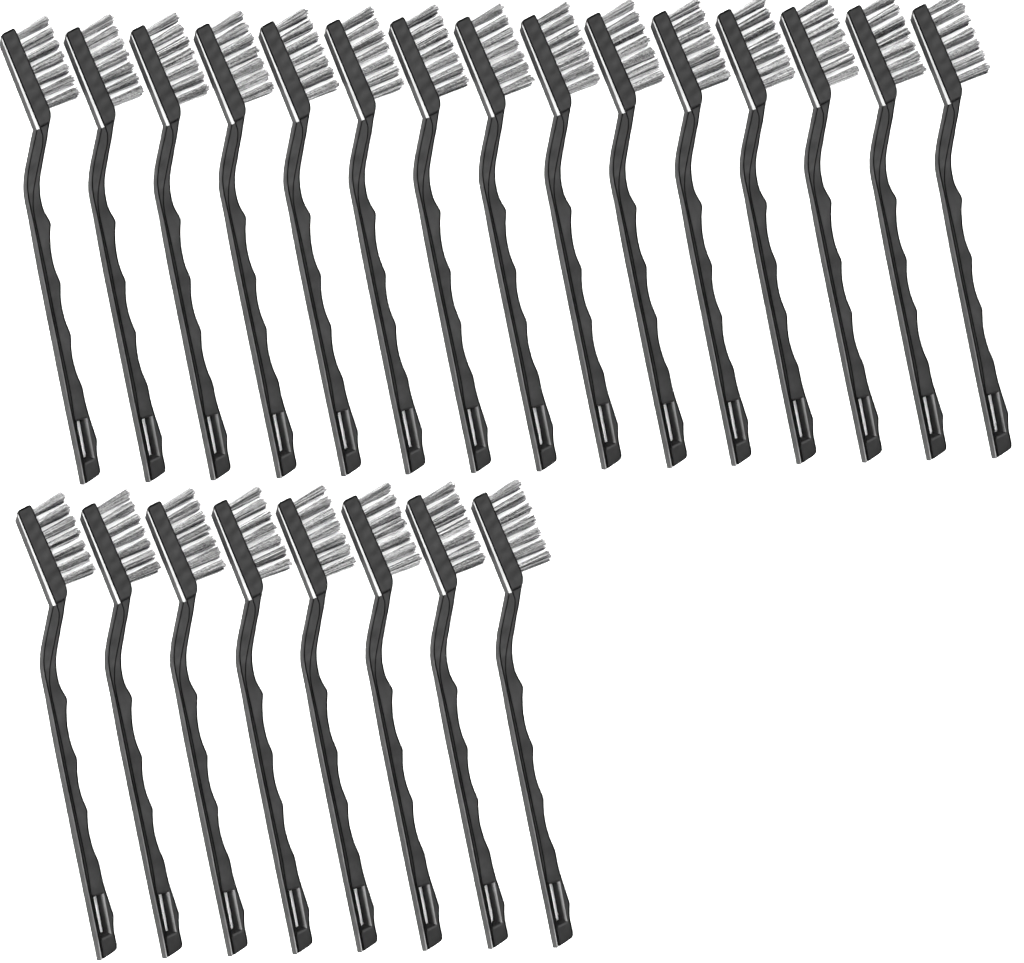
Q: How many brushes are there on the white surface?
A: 23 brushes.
